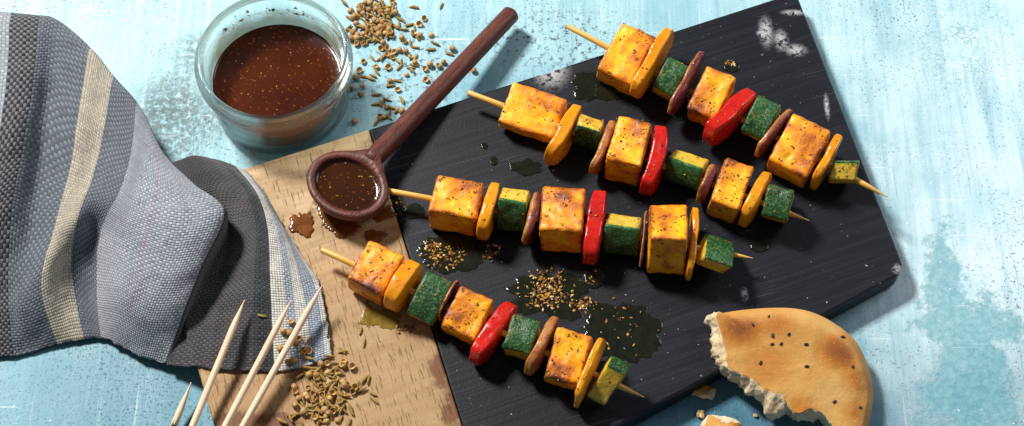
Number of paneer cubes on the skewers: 12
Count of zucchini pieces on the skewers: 12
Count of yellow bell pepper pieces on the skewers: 8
